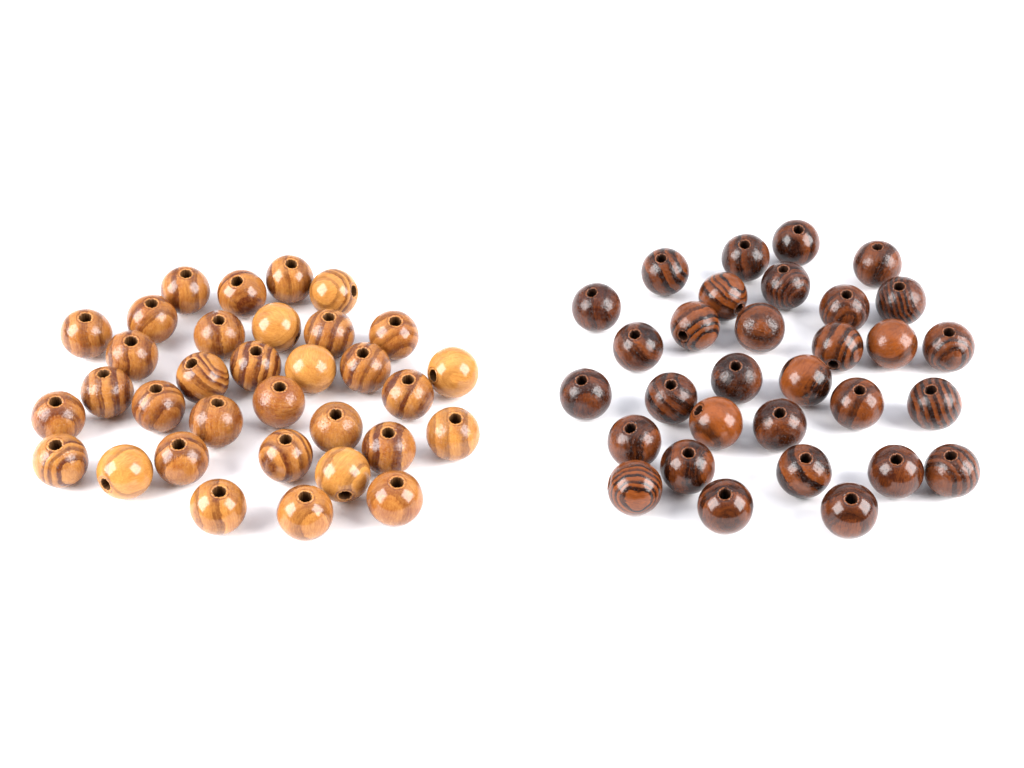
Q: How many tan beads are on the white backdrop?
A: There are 33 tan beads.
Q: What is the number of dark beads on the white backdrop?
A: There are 31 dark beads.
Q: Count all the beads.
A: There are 64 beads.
